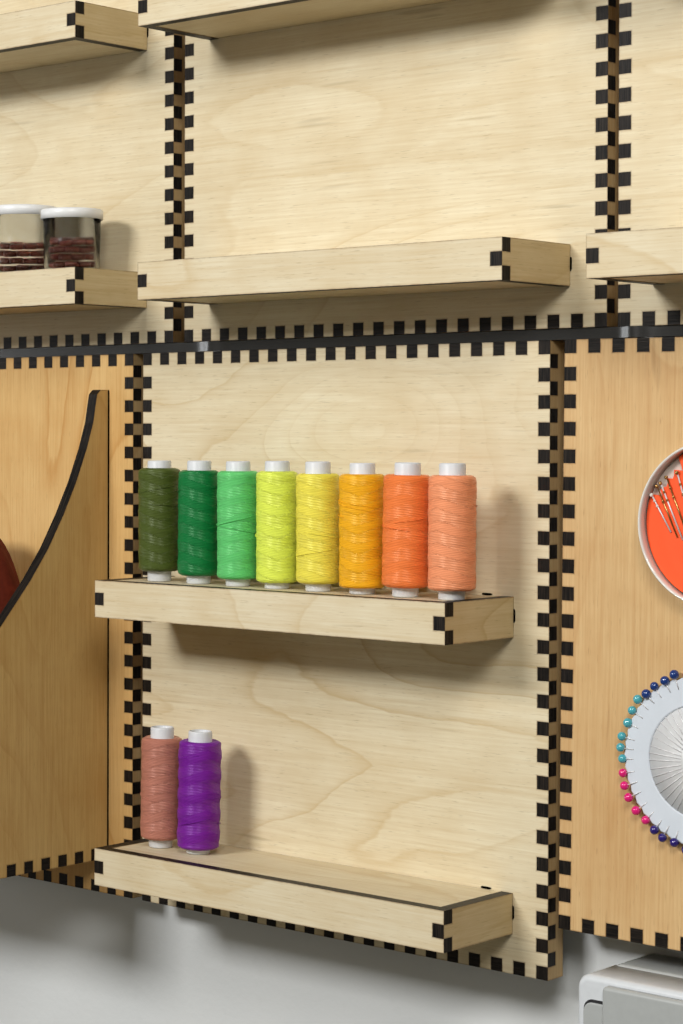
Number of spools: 10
